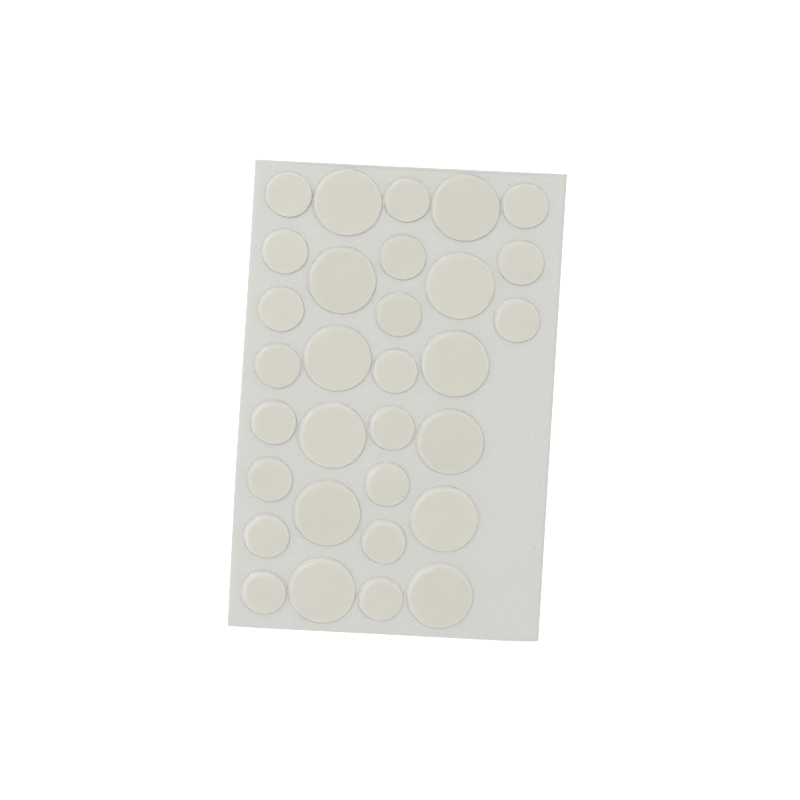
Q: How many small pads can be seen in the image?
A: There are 19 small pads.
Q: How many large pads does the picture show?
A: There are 12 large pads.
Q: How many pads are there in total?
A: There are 31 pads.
